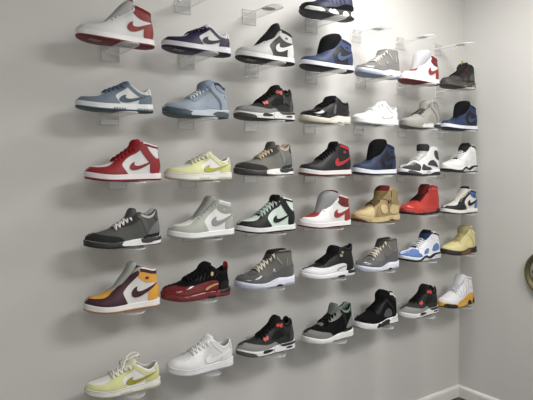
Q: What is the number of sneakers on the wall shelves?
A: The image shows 43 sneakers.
